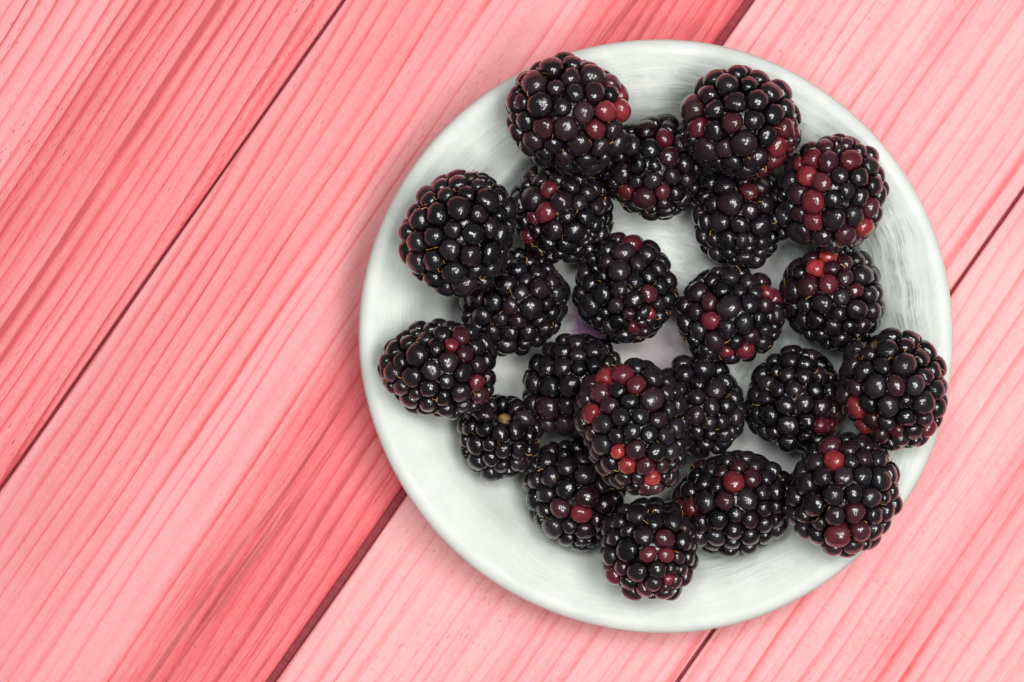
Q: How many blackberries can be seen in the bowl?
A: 22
